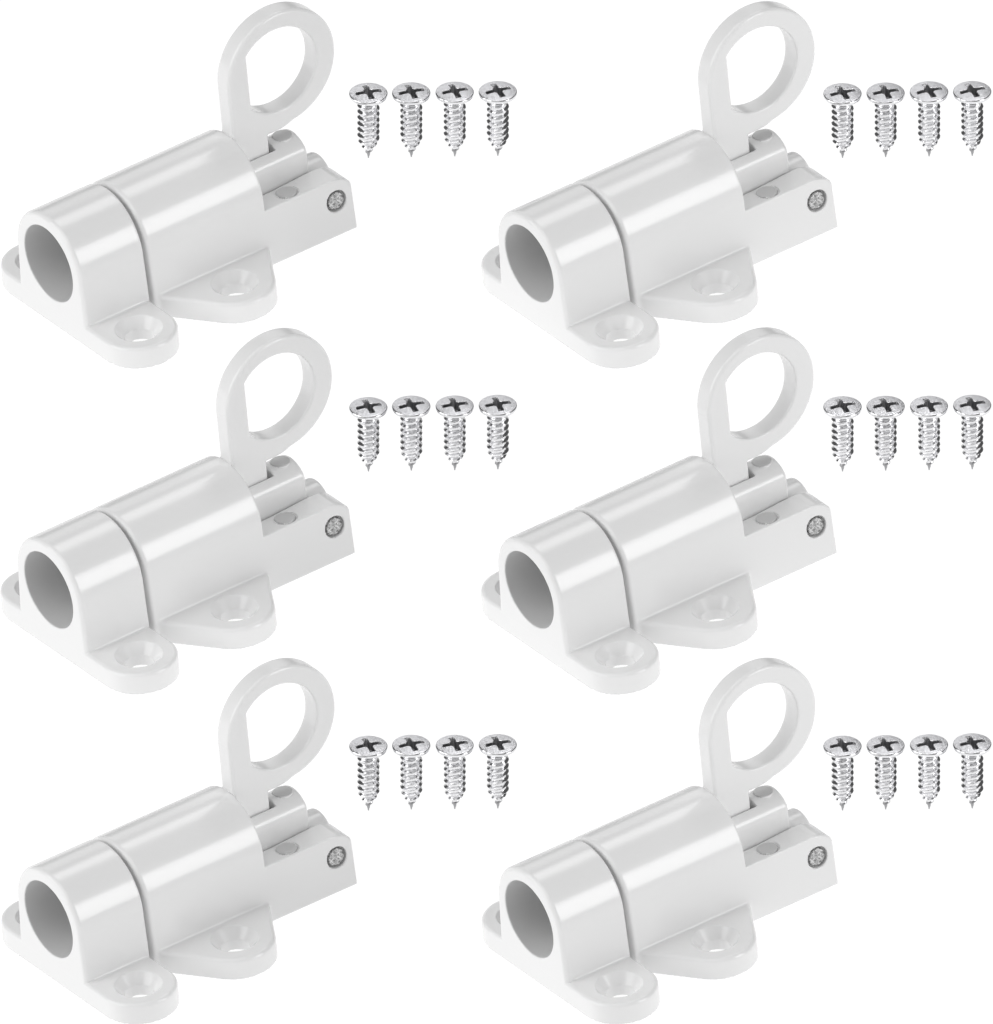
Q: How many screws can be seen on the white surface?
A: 24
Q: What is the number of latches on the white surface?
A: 6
